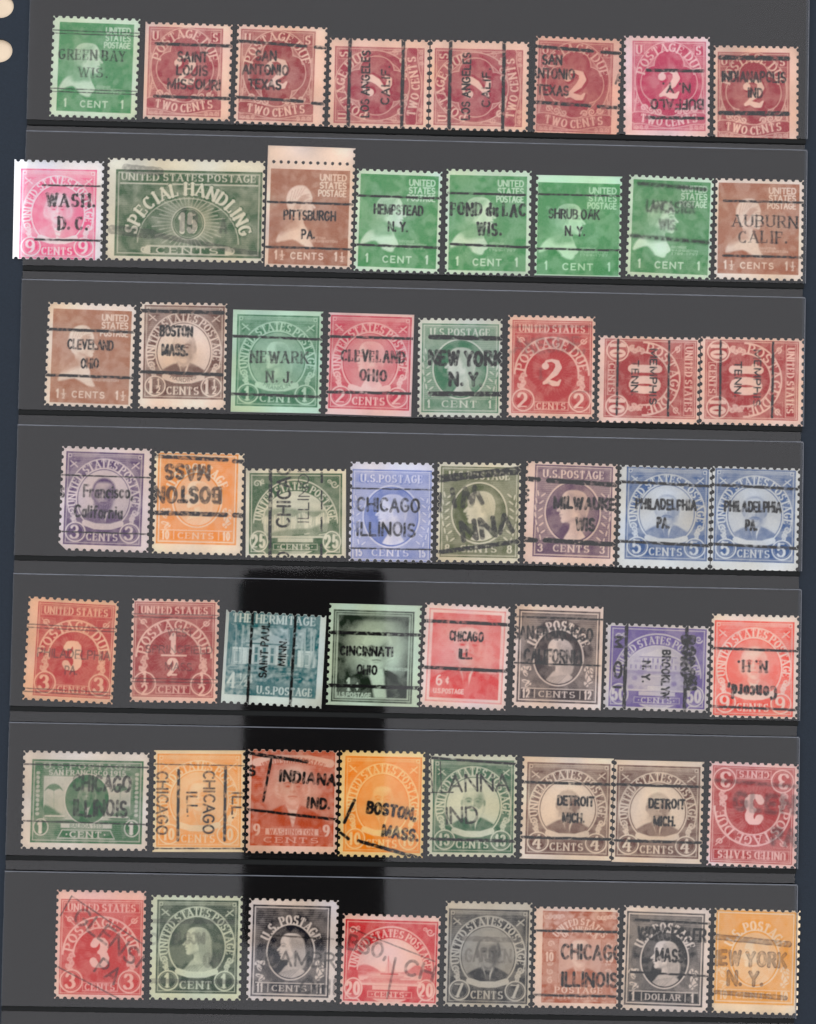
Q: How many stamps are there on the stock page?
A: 56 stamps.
